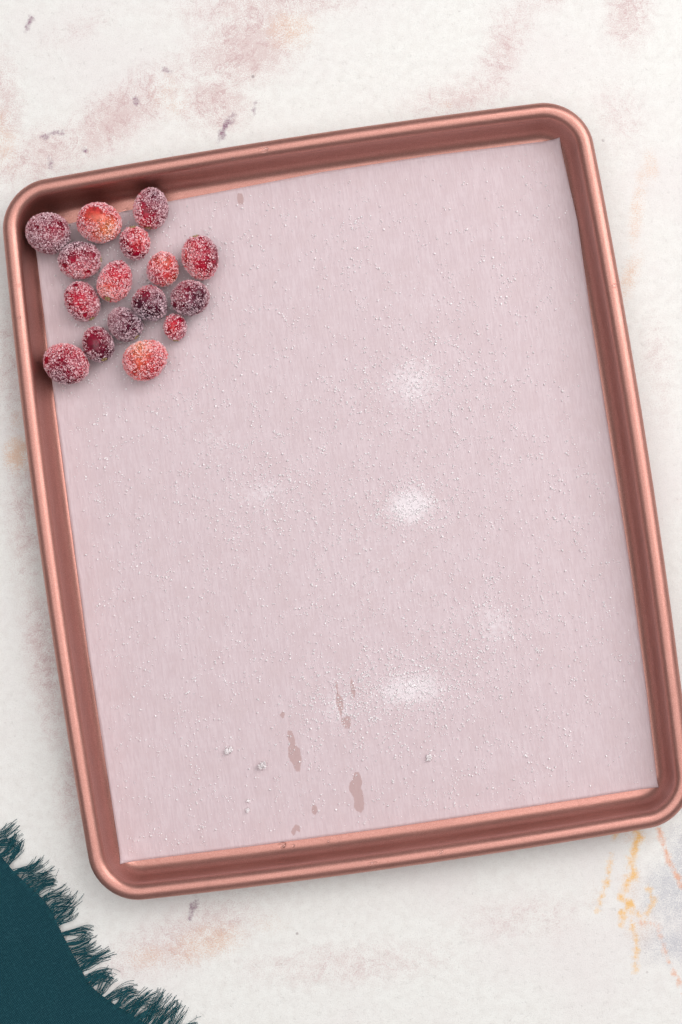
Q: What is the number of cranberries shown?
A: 16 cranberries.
